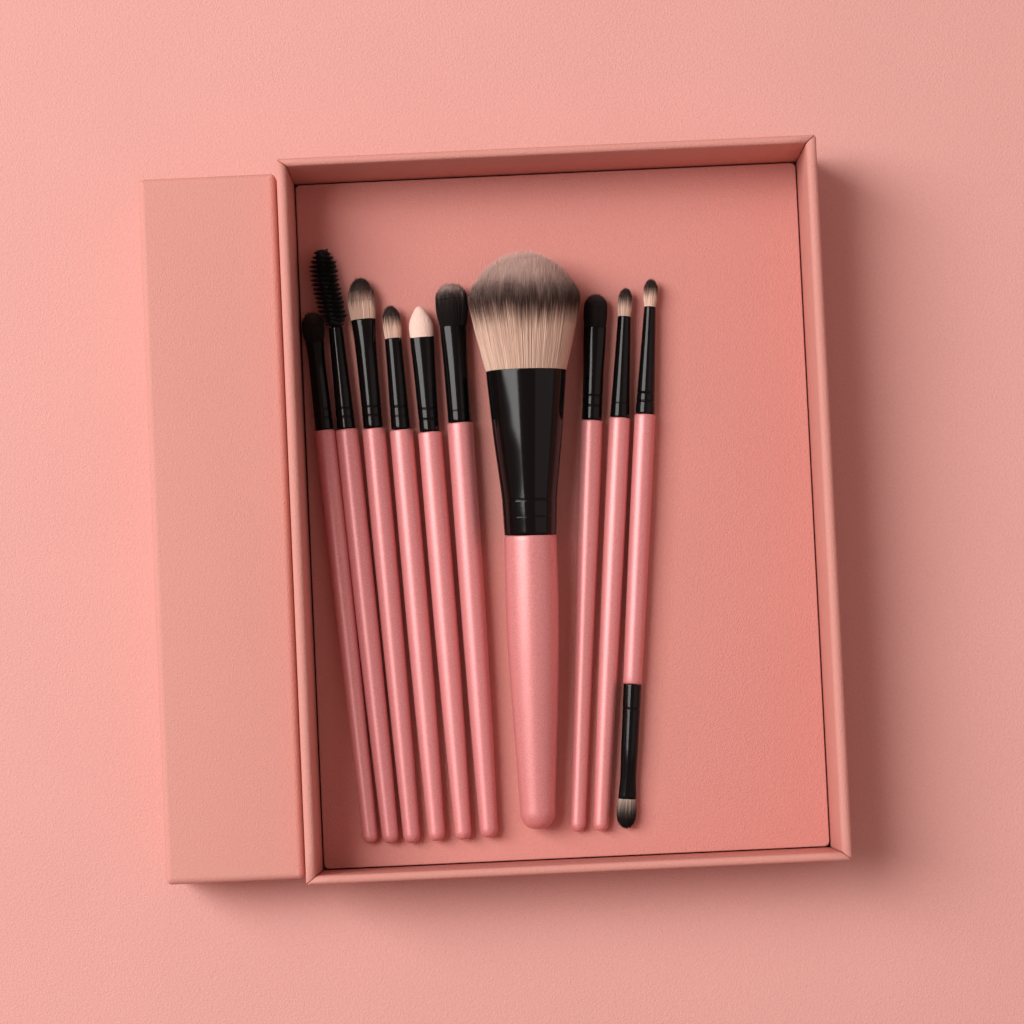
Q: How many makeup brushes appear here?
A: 10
